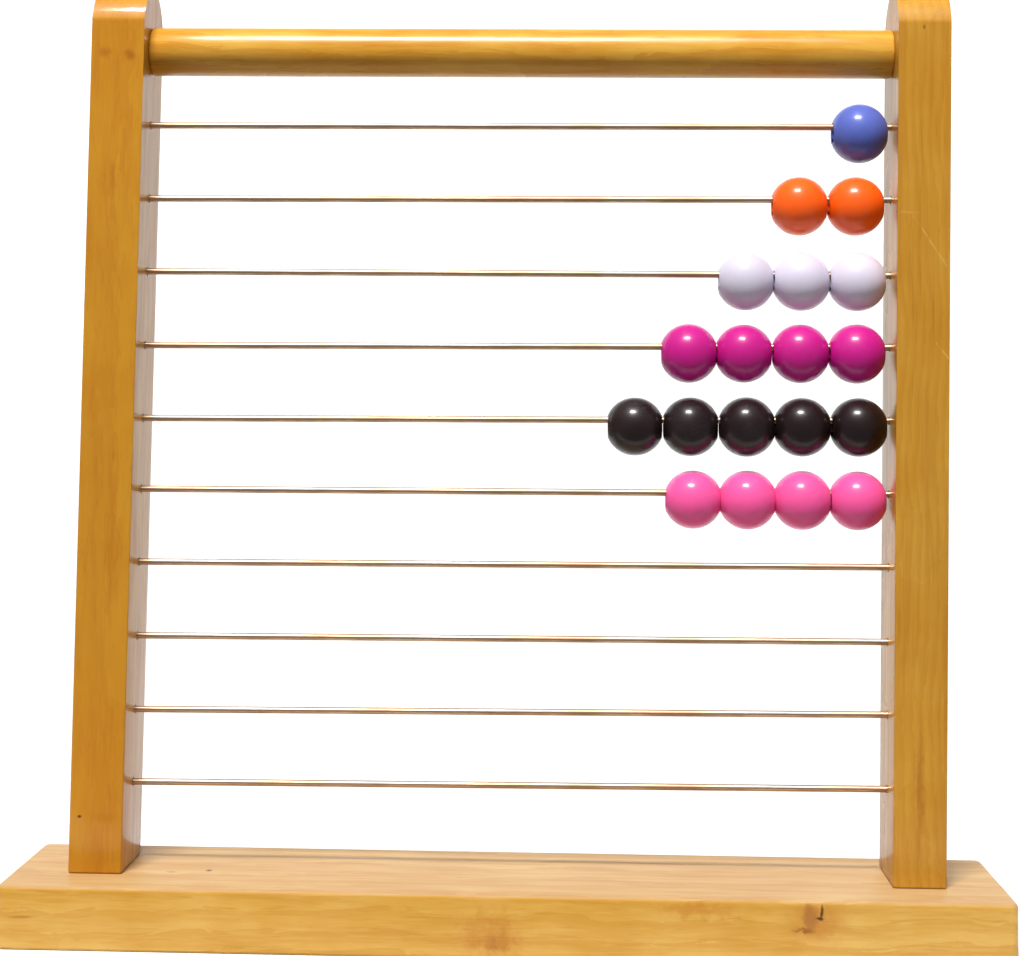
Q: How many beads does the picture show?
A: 19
